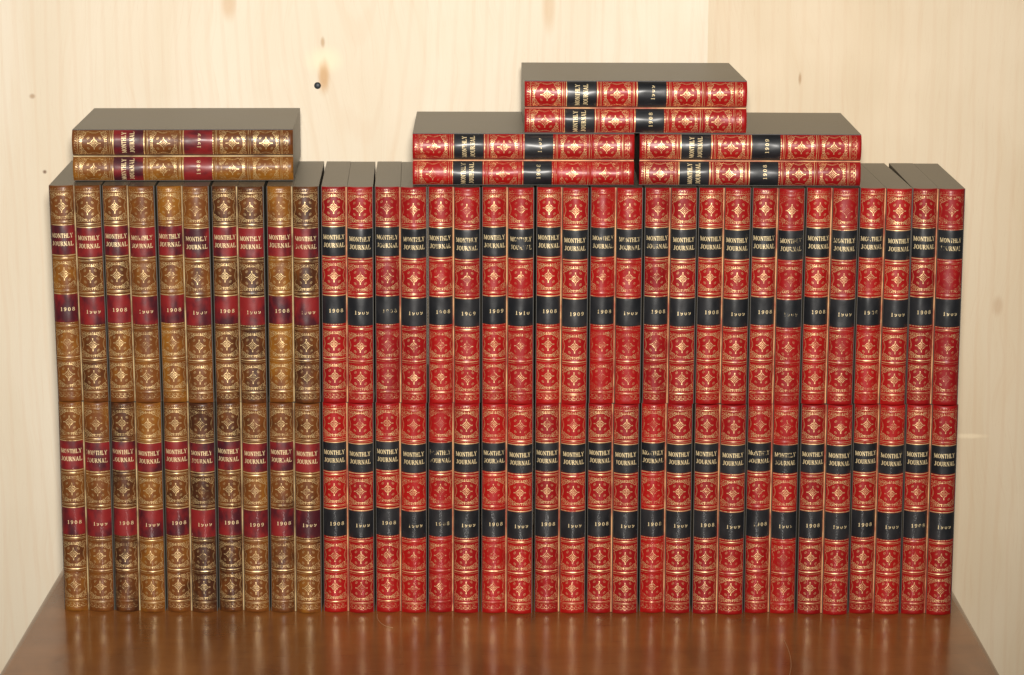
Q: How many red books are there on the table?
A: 54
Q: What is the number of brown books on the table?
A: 22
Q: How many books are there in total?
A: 76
